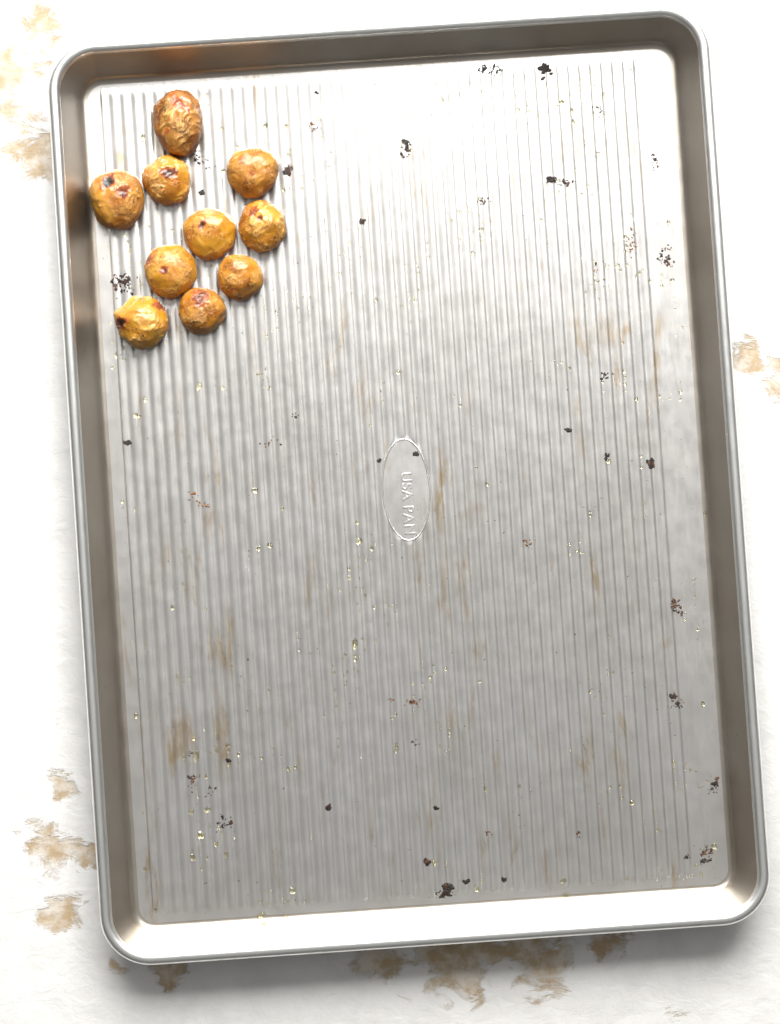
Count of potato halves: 10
